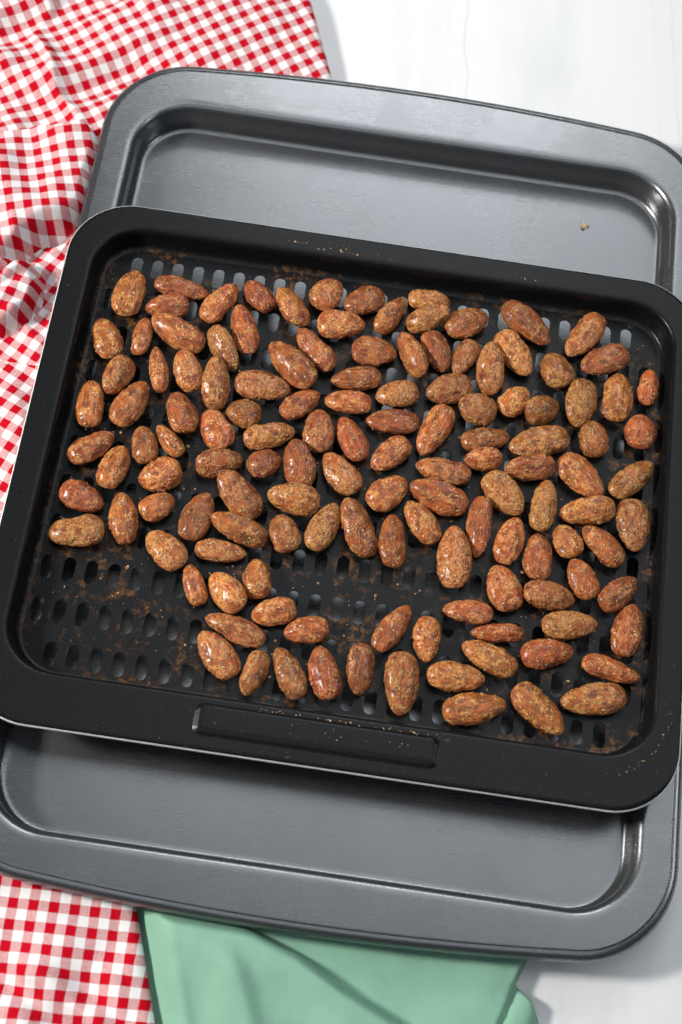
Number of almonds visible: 131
